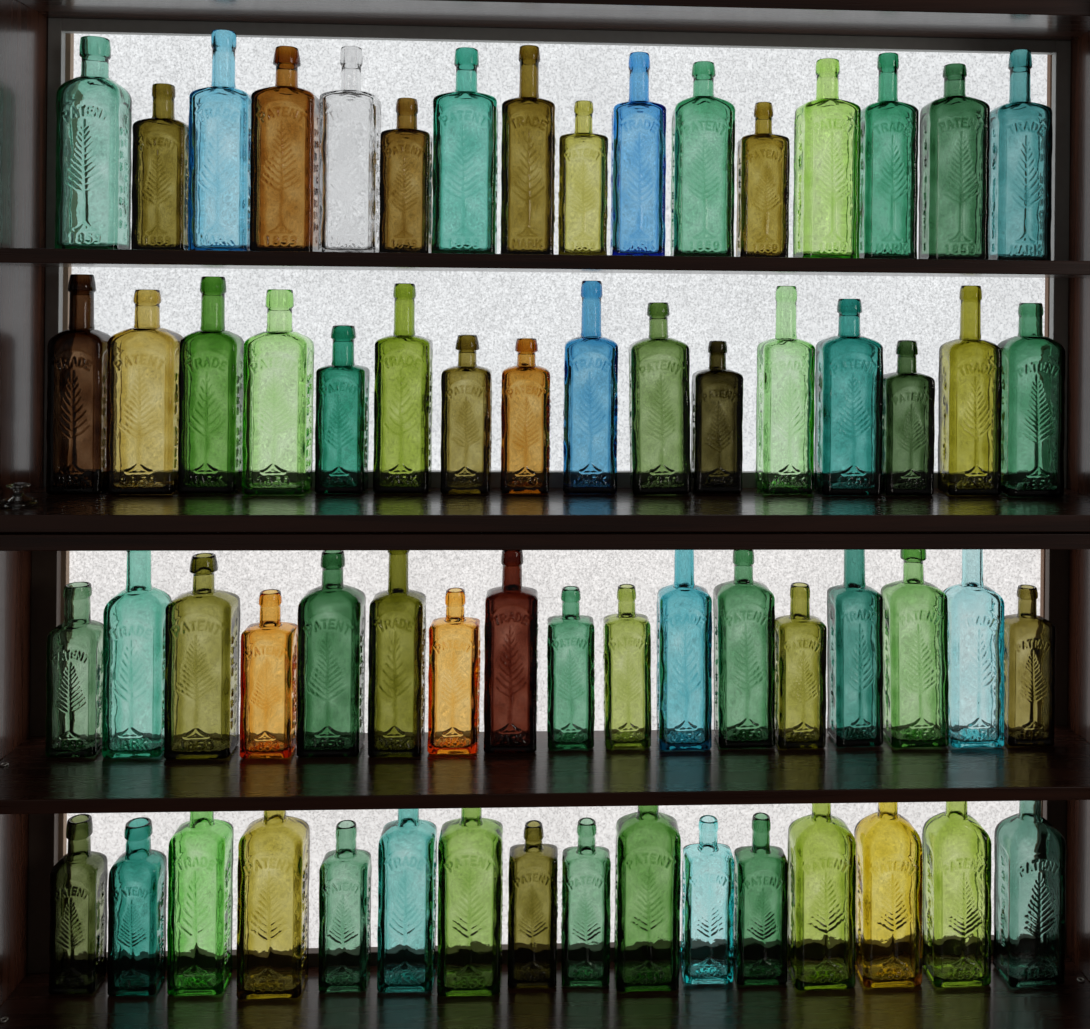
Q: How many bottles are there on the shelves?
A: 65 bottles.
